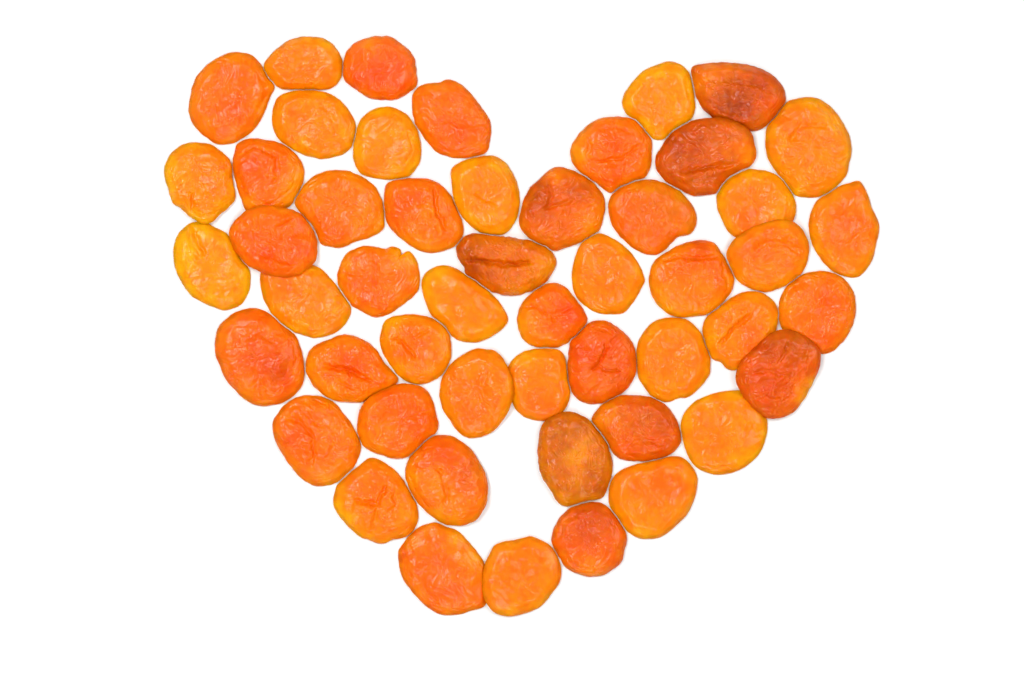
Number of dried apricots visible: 51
